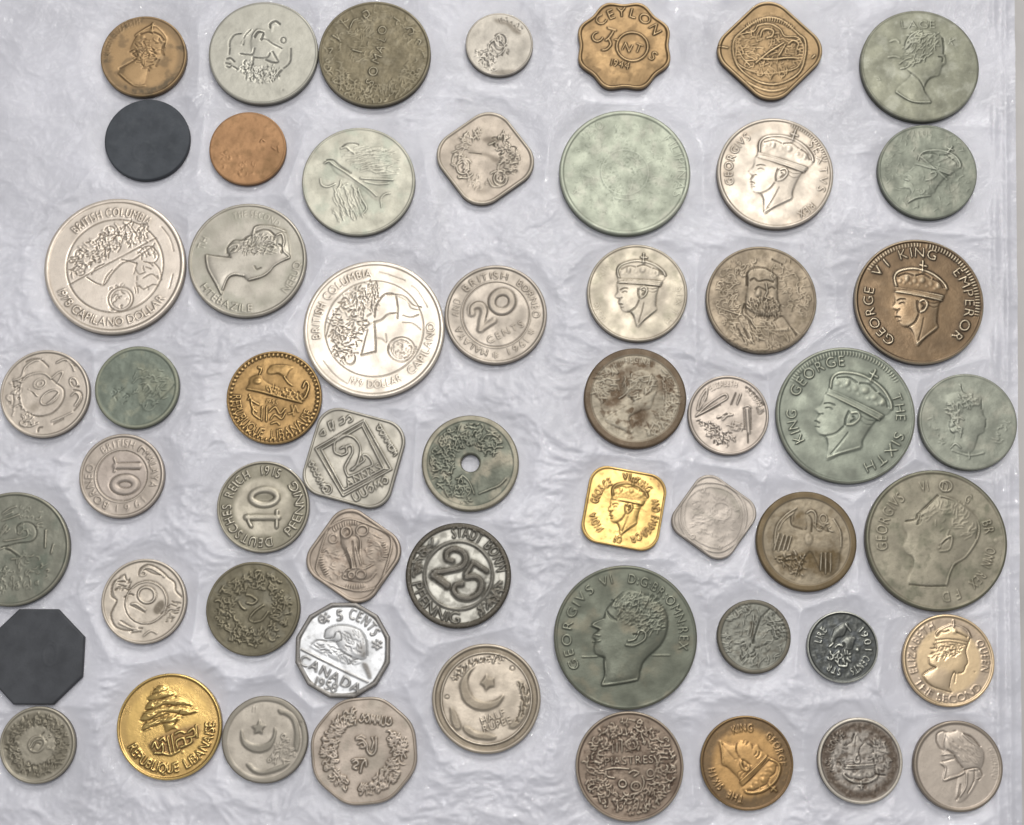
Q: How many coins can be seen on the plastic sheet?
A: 56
